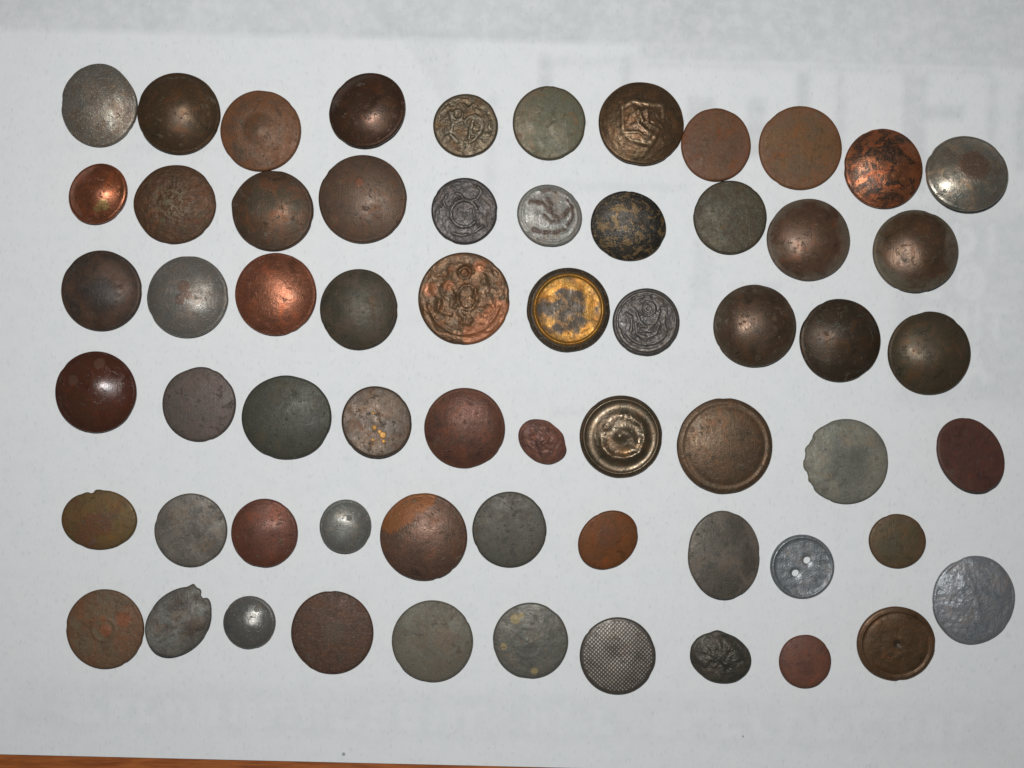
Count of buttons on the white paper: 62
